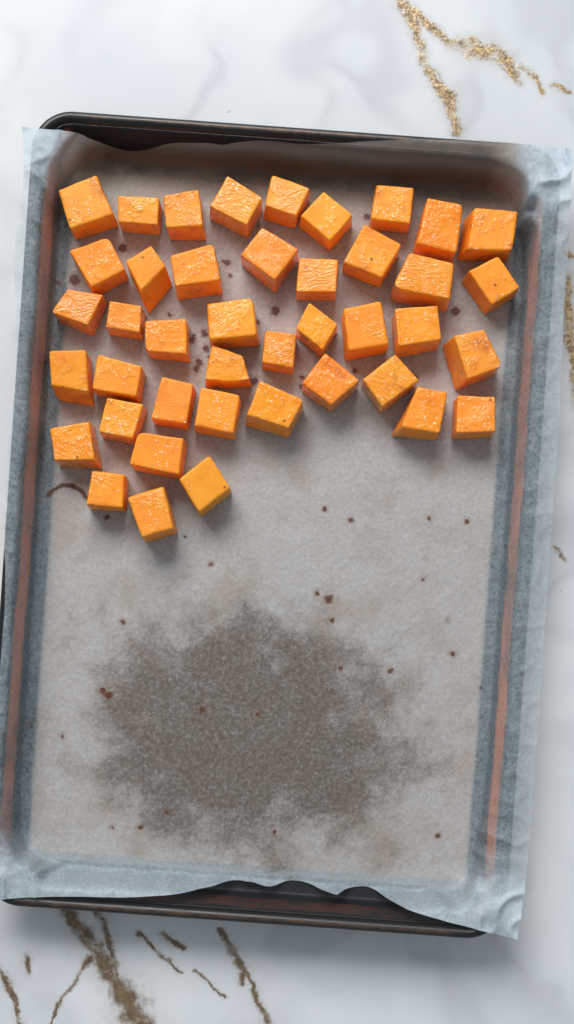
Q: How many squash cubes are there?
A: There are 42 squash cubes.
